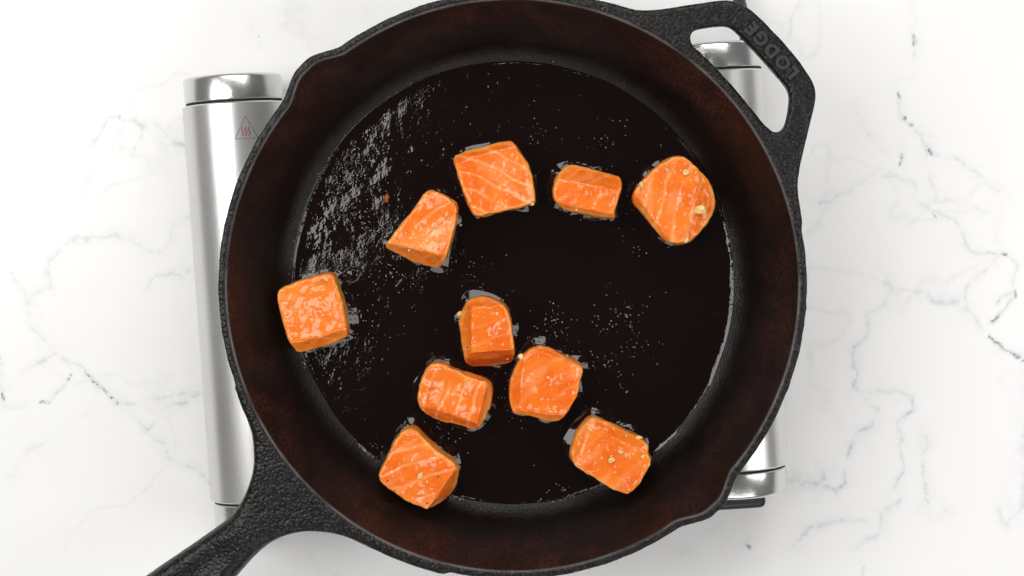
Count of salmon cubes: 10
